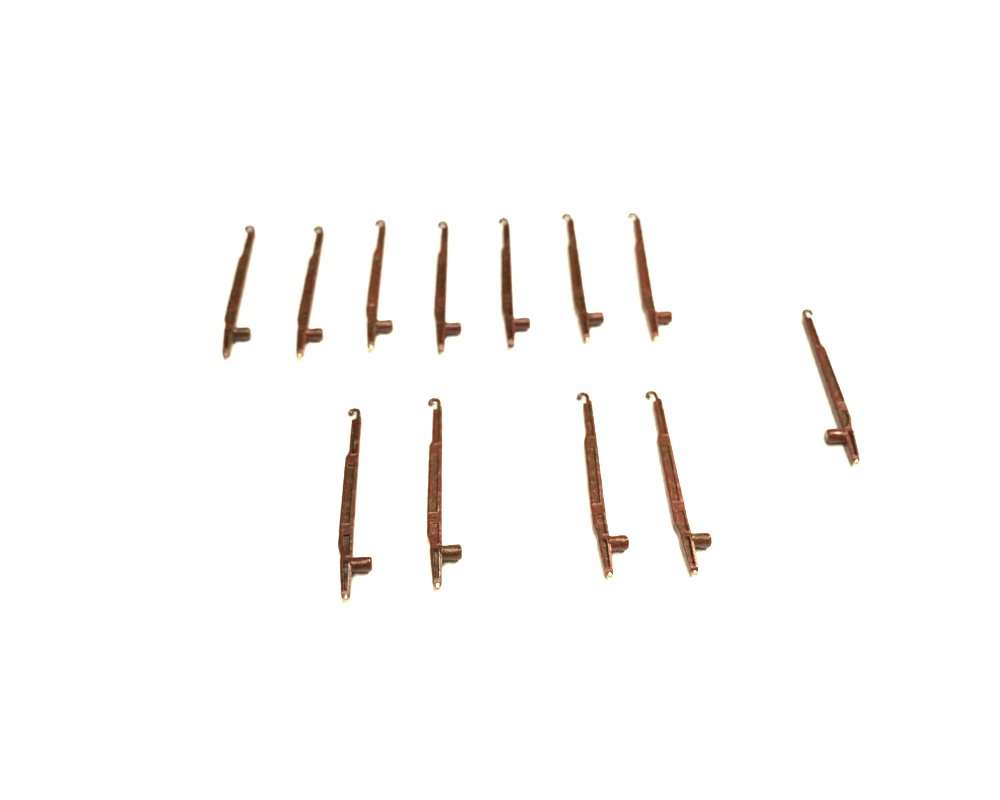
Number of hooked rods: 12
